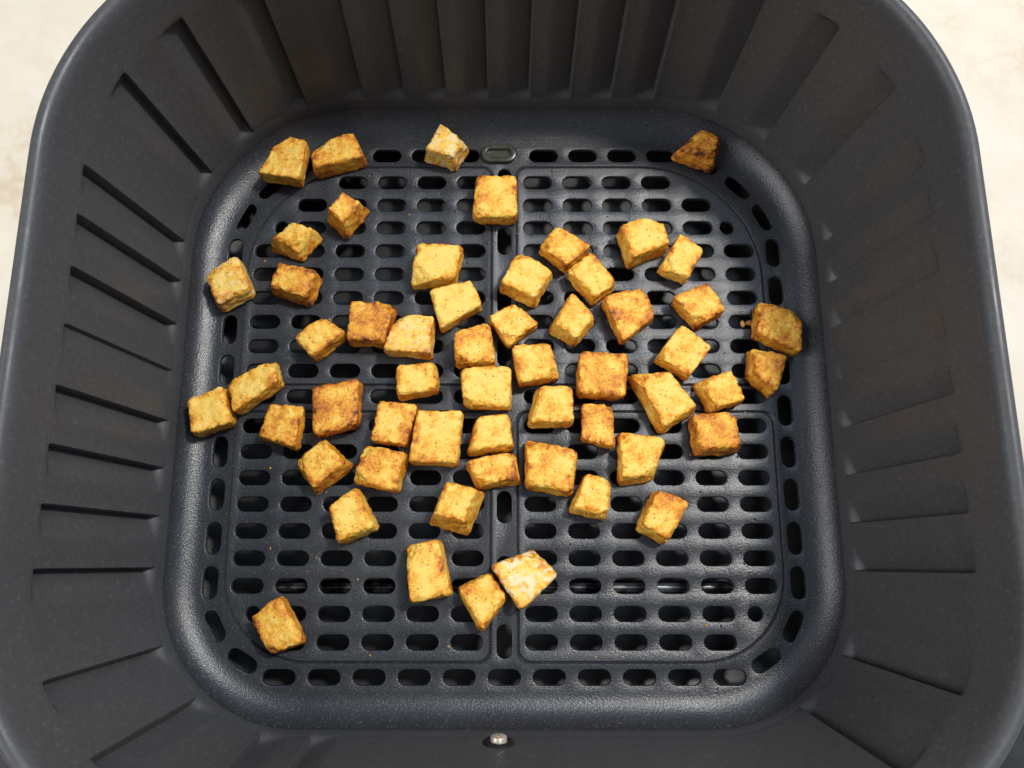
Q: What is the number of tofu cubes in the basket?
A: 56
